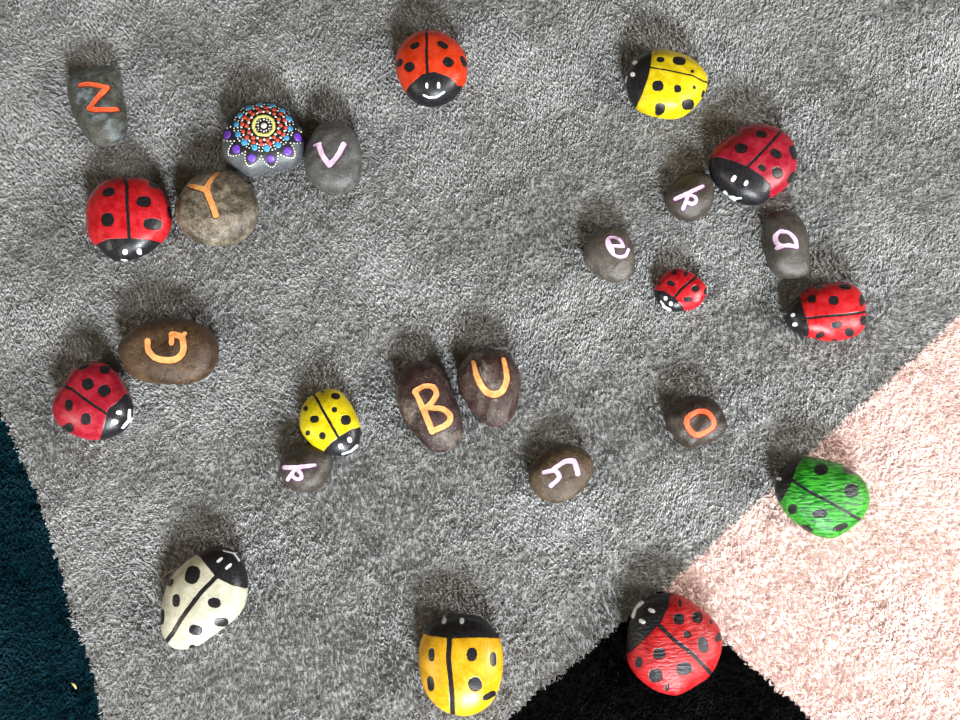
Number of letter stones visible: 12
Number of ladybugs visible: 12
